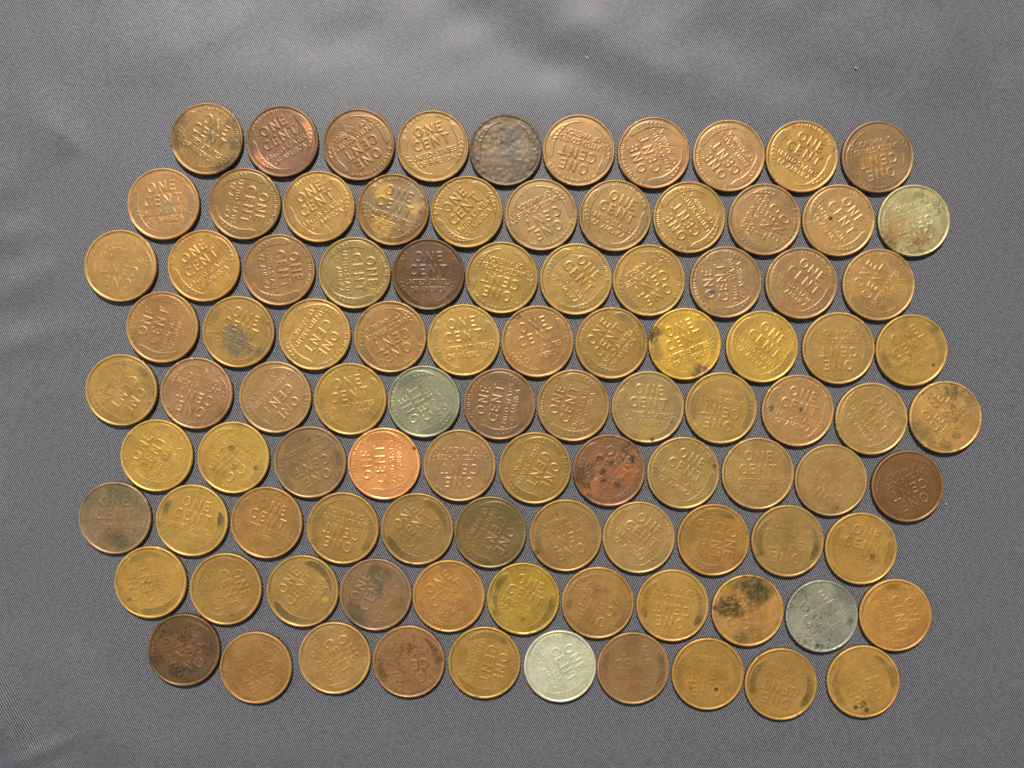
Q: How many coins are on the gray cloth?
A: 98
